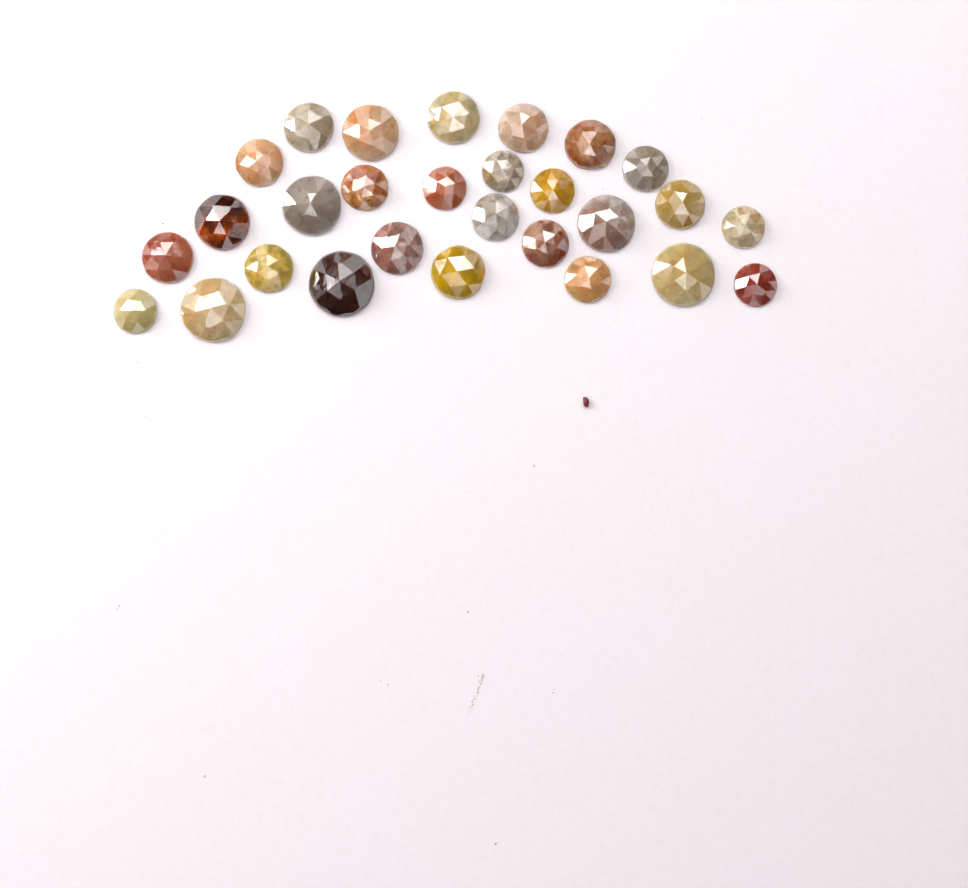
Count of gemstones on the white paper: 28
